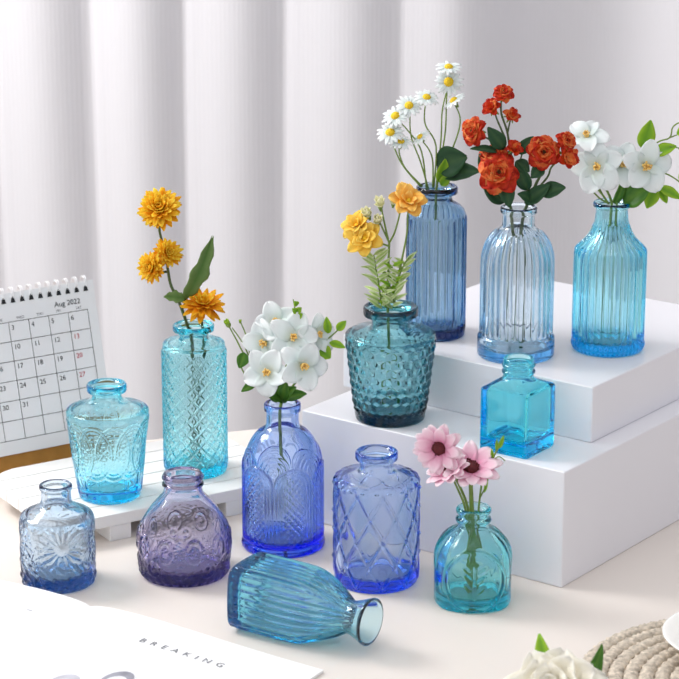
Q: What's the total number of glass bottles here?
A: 13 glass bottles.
